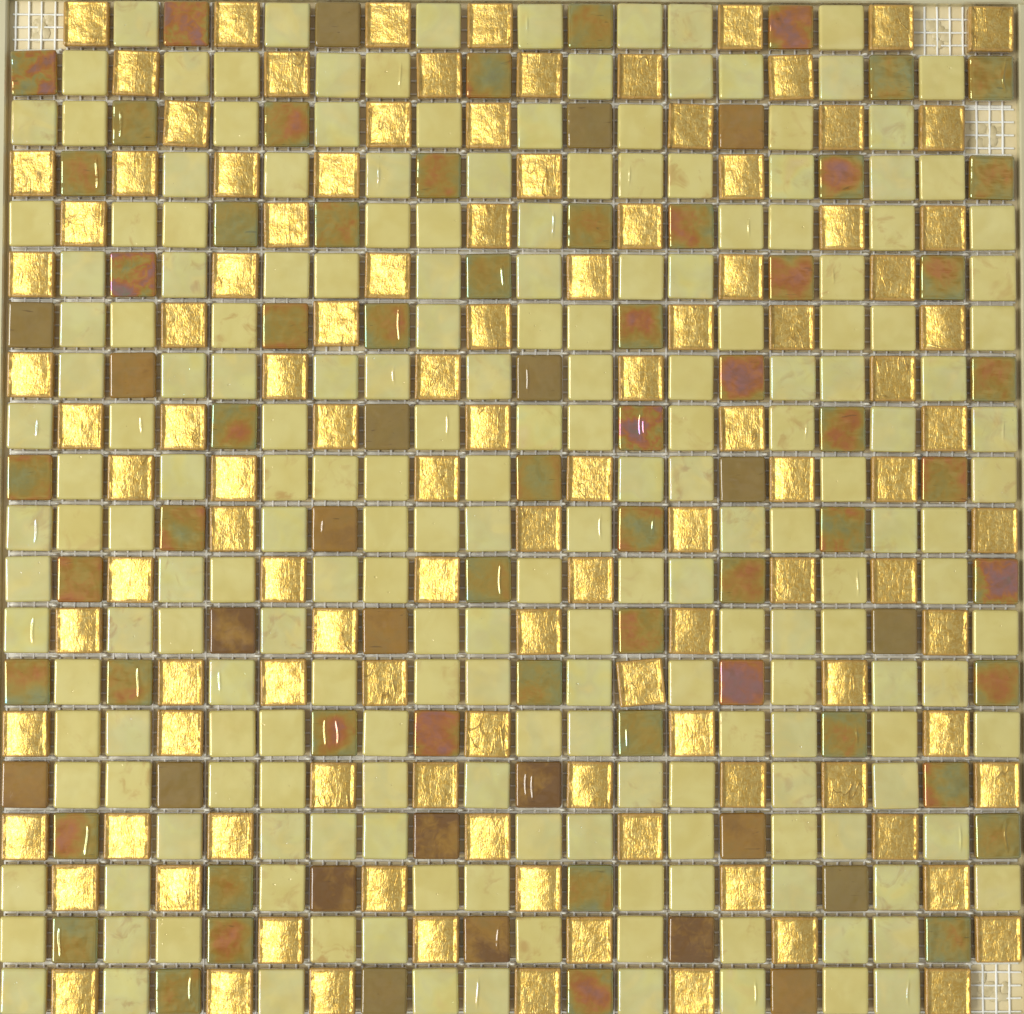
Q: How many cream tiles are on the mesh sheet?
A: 200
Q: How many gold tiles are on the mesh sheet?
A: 114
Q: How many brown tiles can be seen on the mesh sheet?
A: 82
